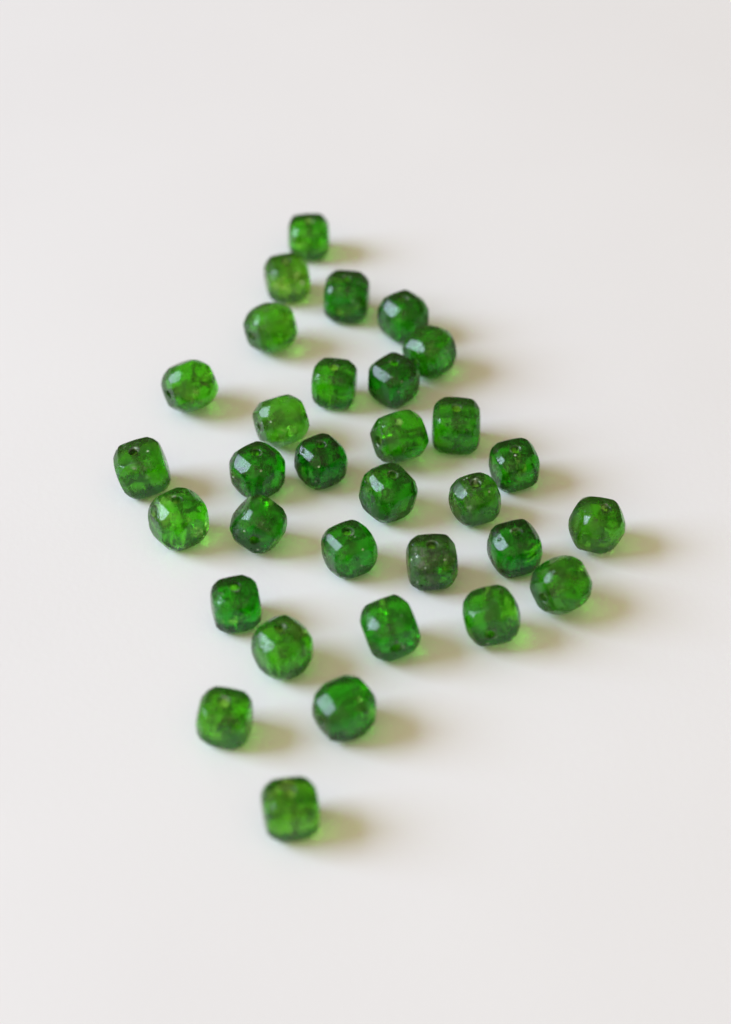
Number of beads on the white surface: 32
